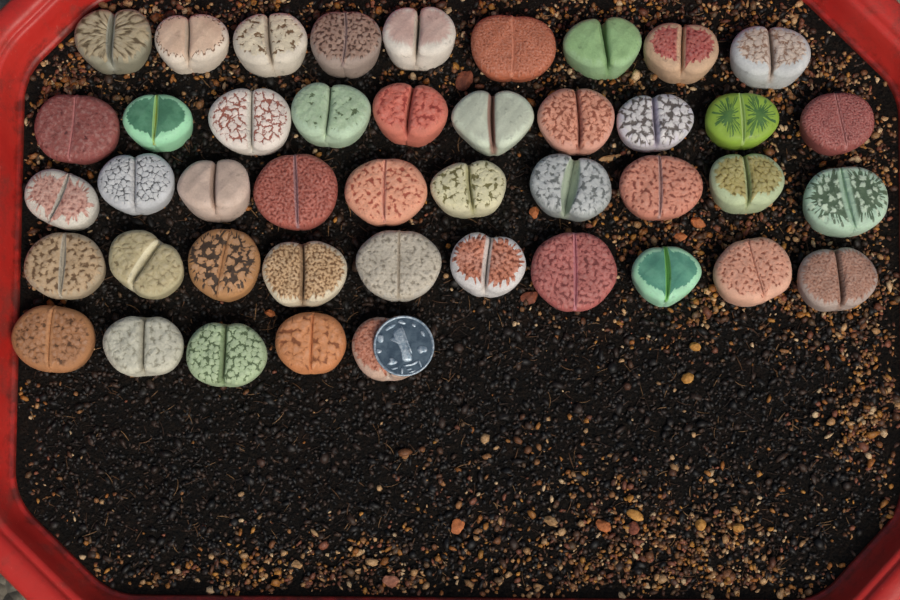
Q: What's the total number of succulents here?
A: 44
